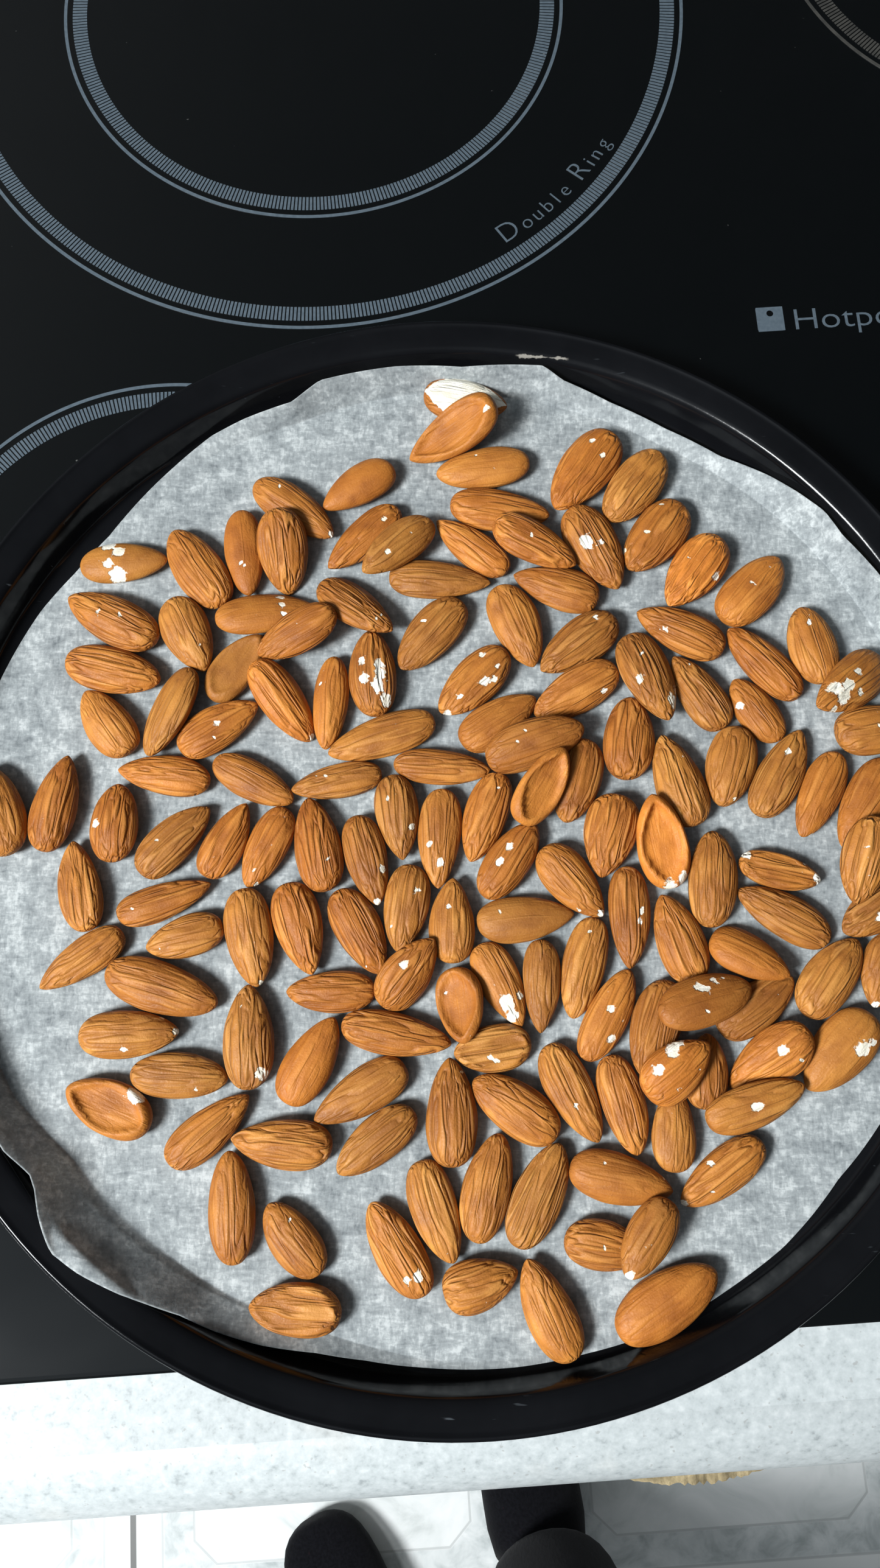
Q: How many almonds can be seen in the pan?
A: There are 144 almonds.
